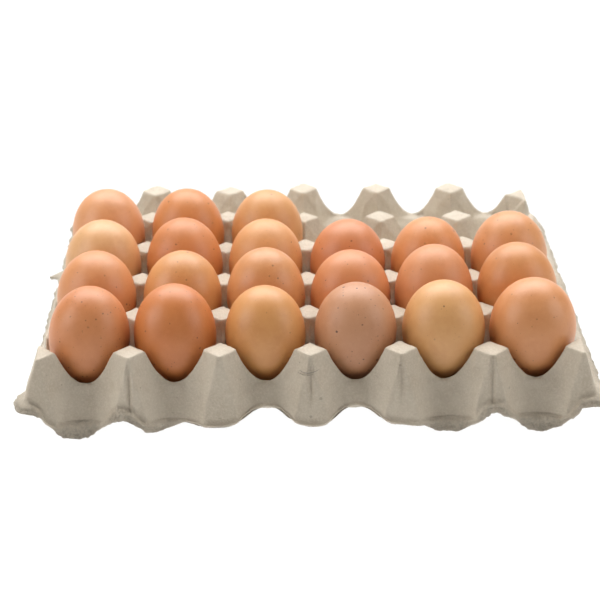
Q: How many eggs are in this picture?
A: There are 21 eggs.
